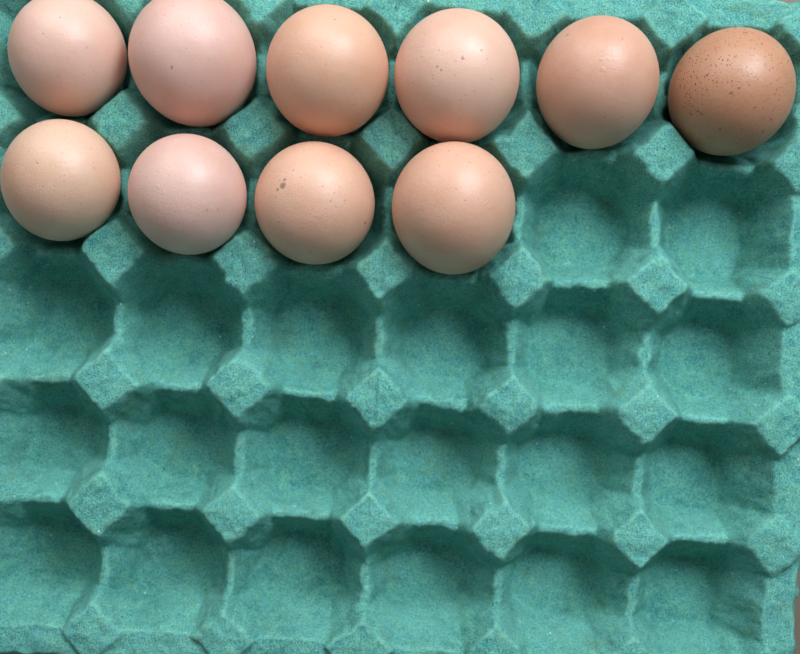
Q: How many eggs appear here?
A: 10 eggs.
